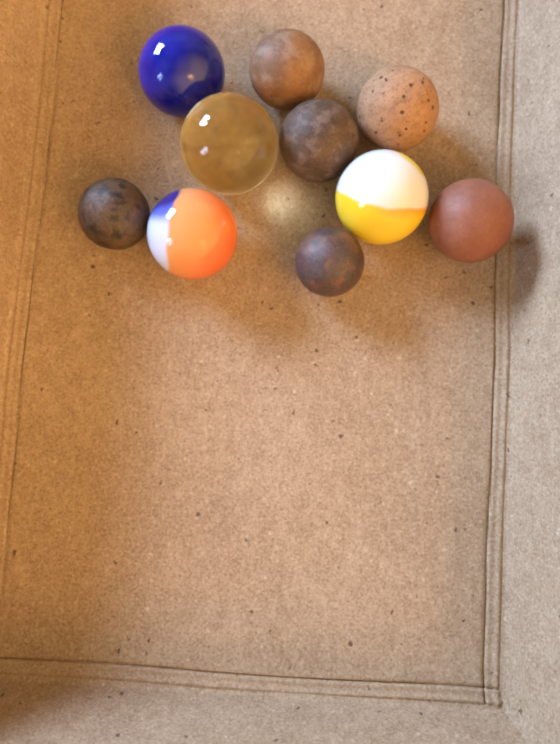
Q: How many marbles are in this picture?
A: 10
